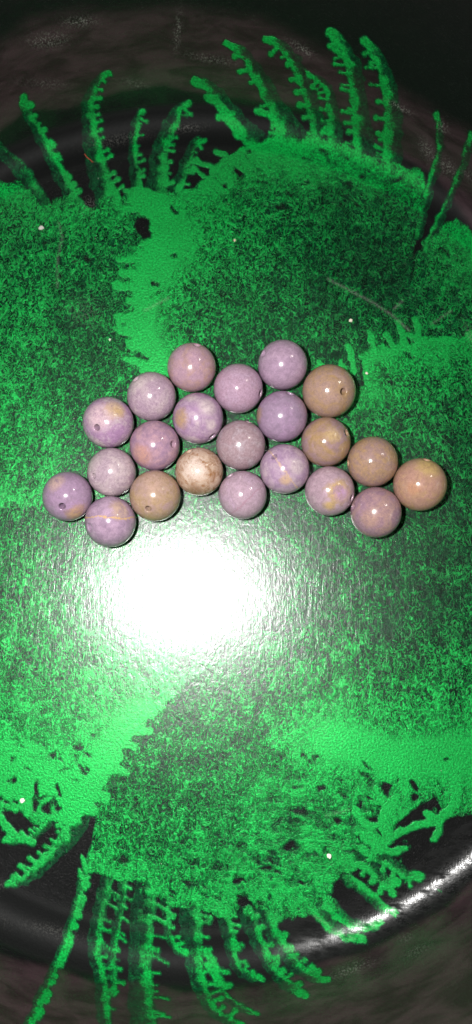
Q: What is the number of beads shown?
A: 22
